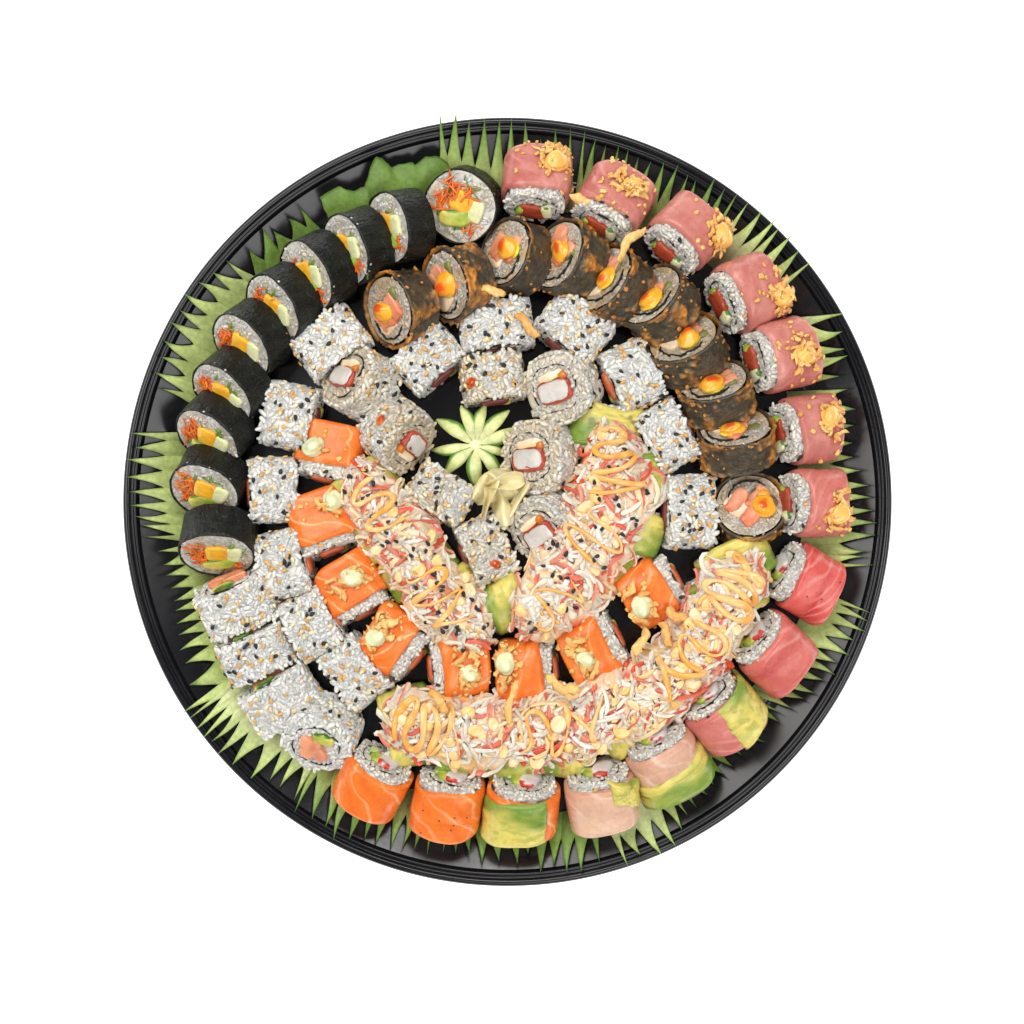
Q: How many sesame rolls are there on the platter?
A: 24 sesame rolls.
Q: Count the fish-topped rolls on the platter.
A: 23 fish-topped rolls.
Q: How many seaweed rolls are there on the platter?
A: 10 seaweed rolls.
